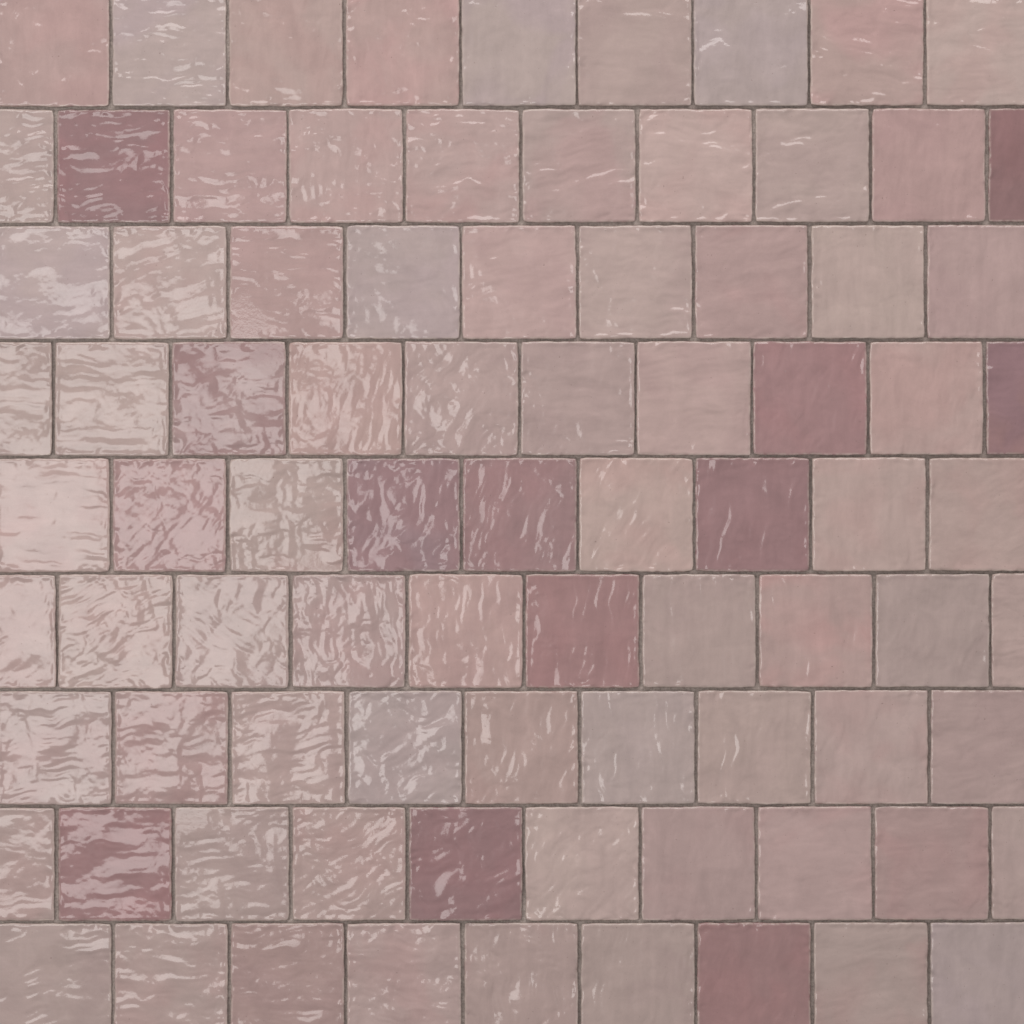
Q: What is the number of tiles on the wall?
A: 85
